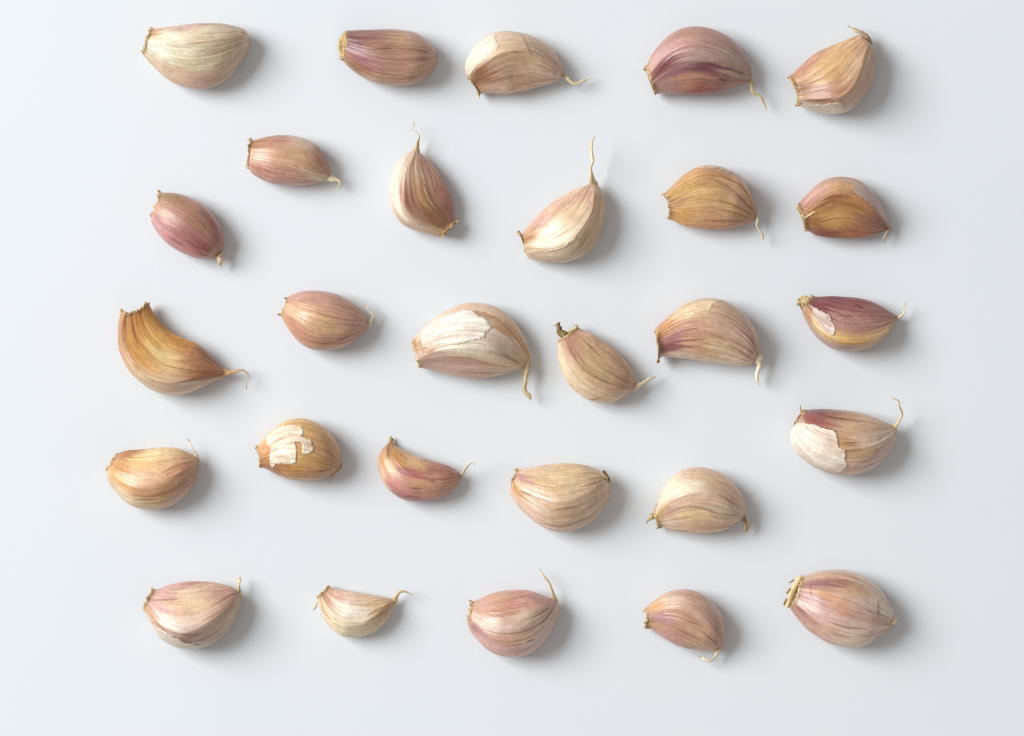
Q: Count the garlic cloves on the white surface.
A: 28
